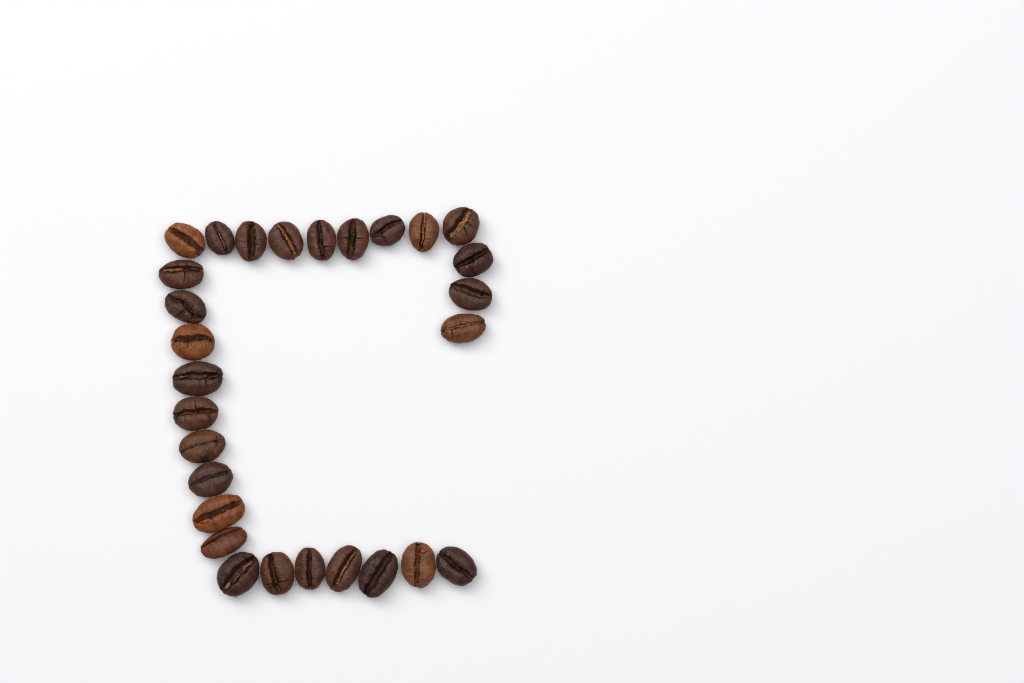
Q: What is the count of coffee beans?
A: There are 28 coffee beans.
